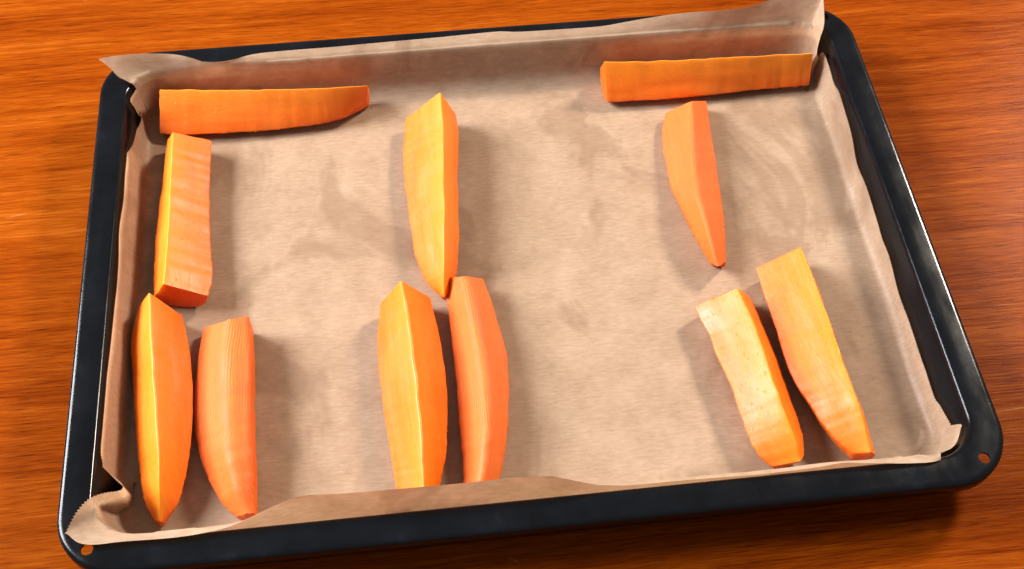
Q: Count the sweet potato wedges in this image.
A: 11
